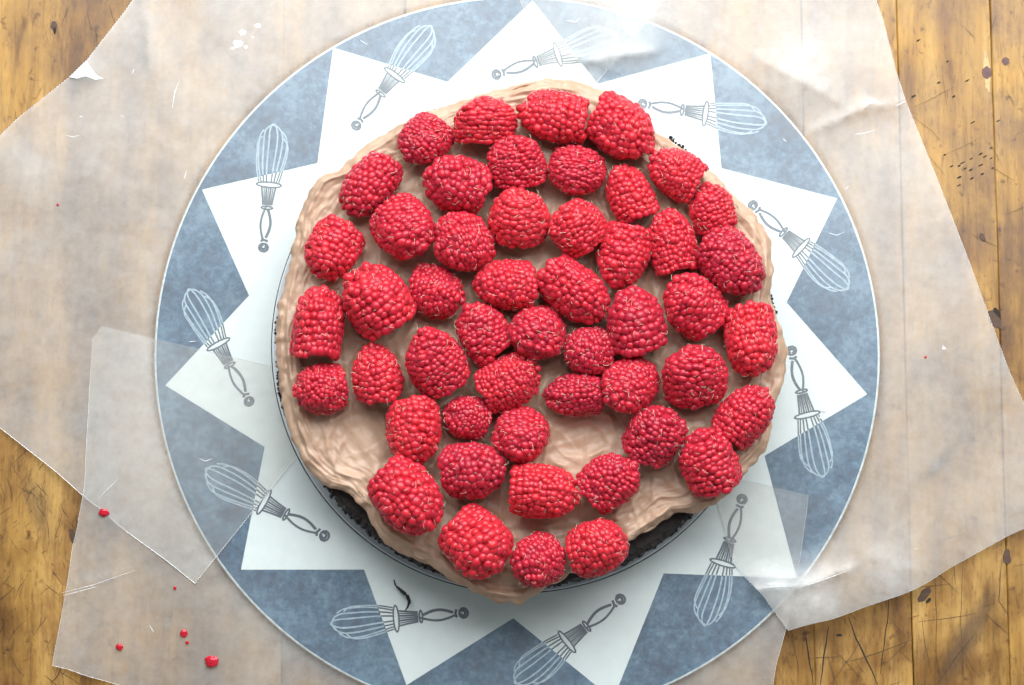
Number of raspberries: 50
